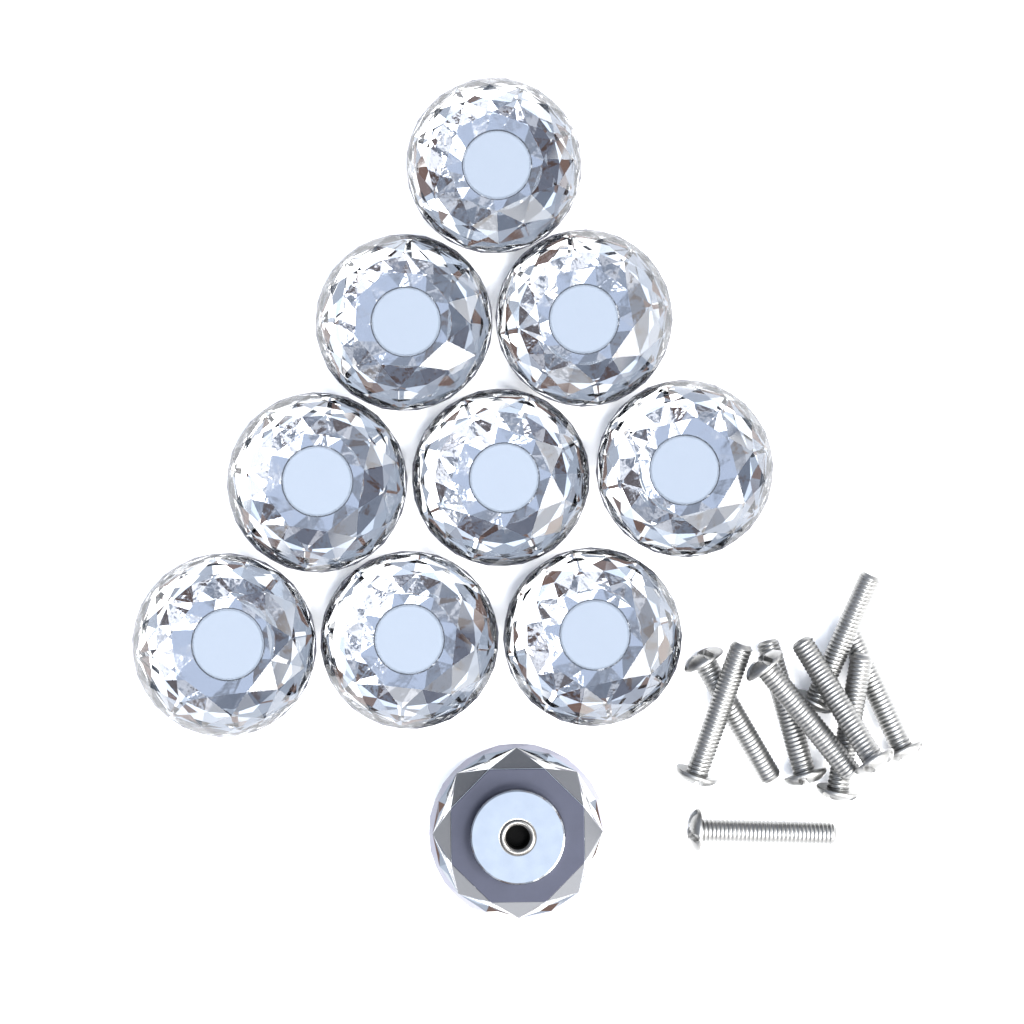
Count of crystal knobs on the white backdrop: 10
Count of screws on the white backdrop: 9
